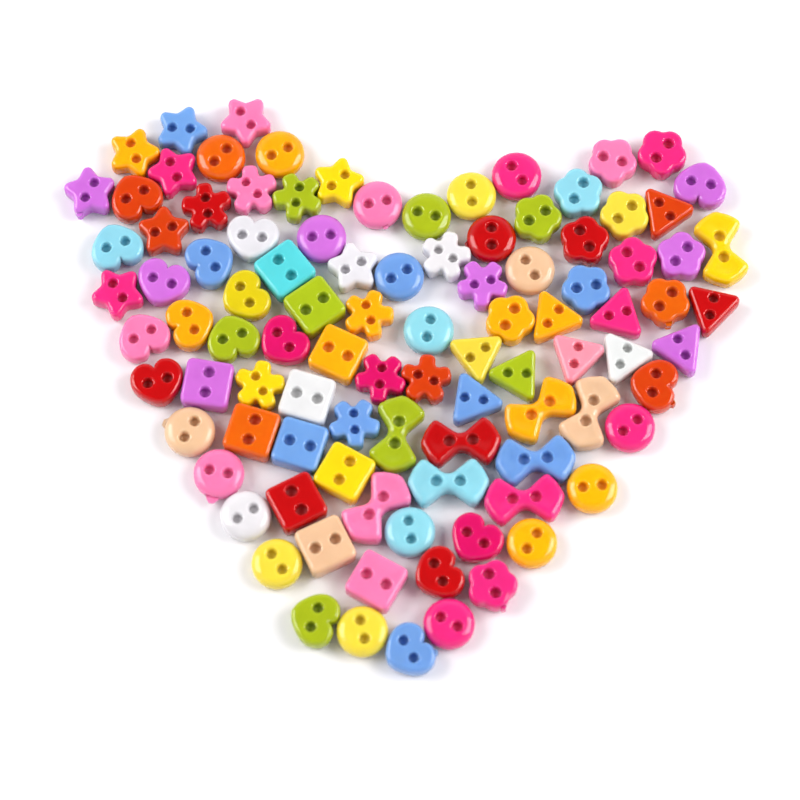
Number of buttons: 99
